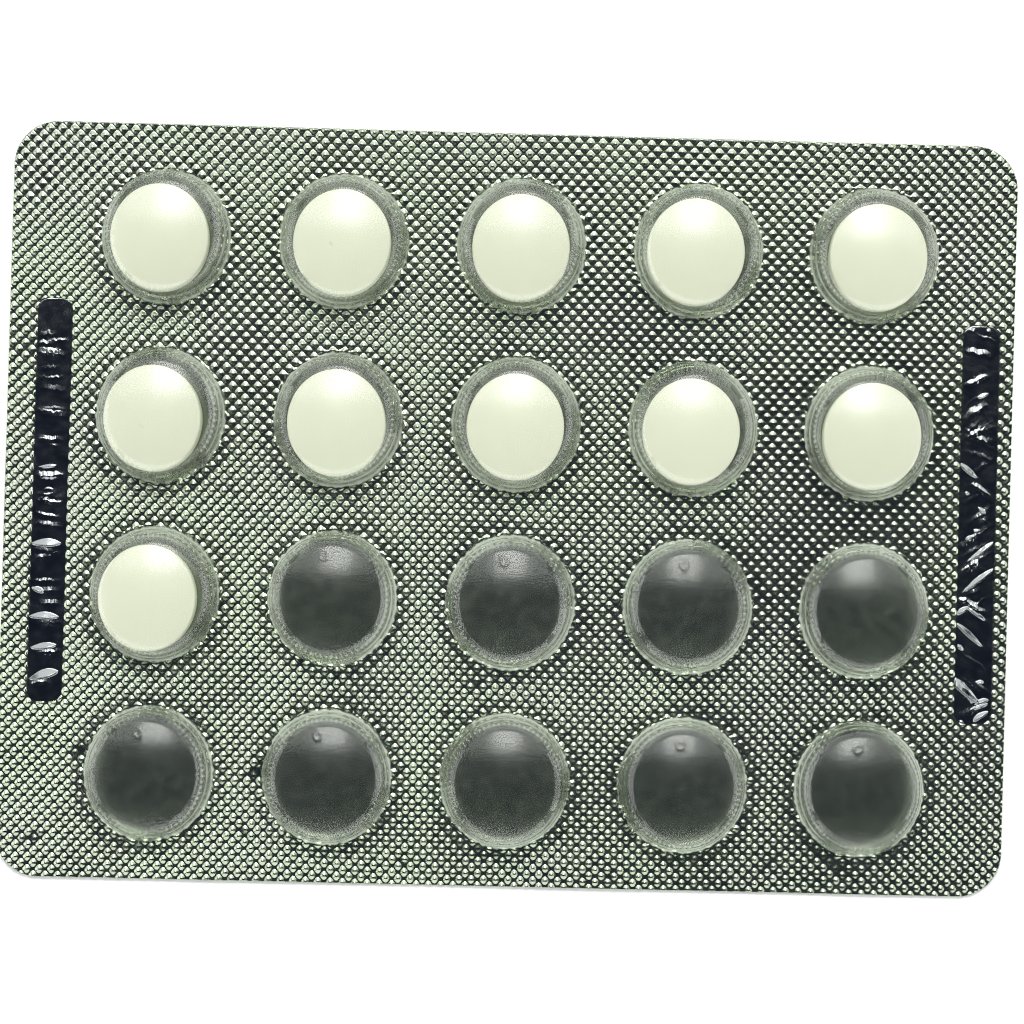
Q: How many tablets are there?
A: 11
